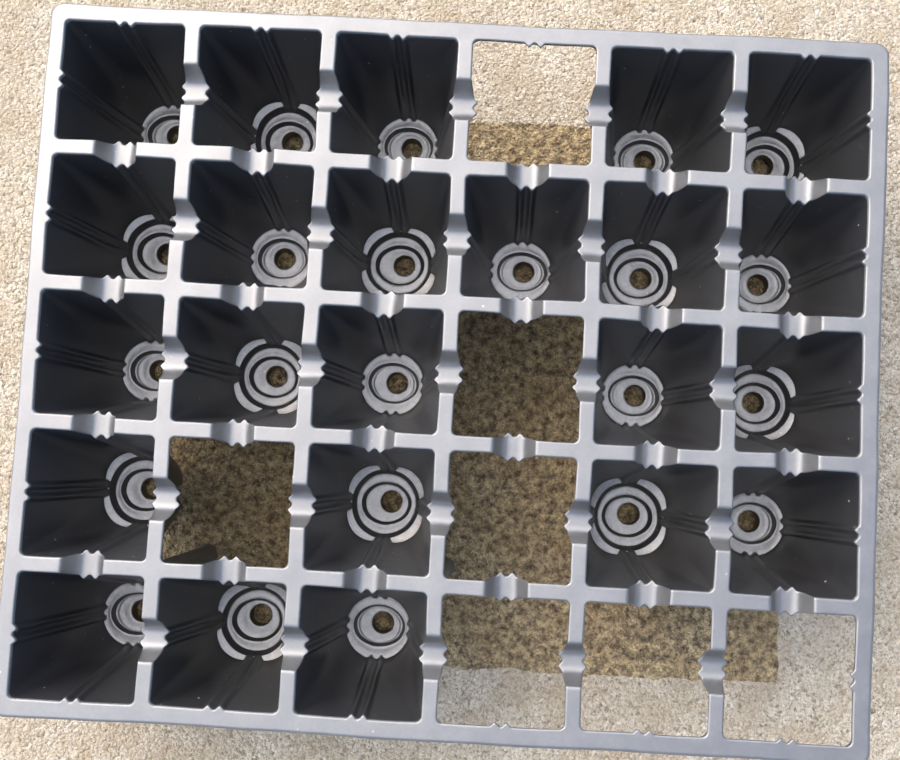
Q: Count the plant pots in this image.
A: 23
